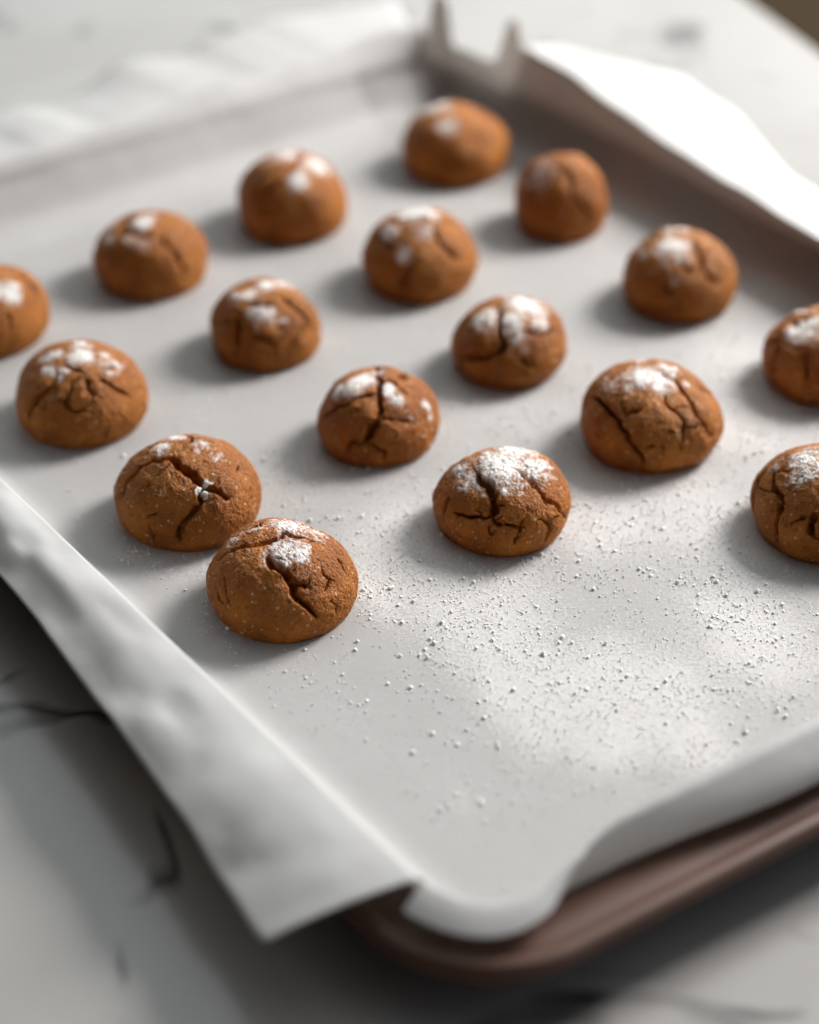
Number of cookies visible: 17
